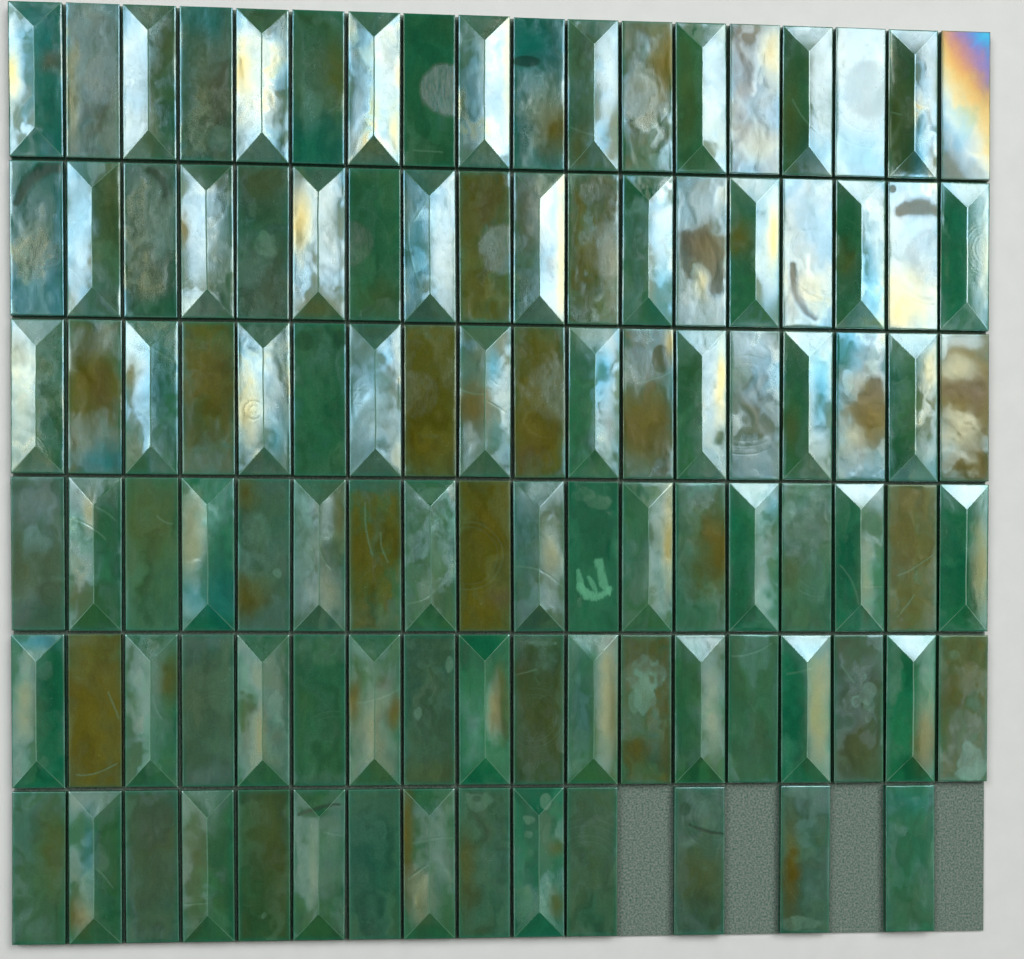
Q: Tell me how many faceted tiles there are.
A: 50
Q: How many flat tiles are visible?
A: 54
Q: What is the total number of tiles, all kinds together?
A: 104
